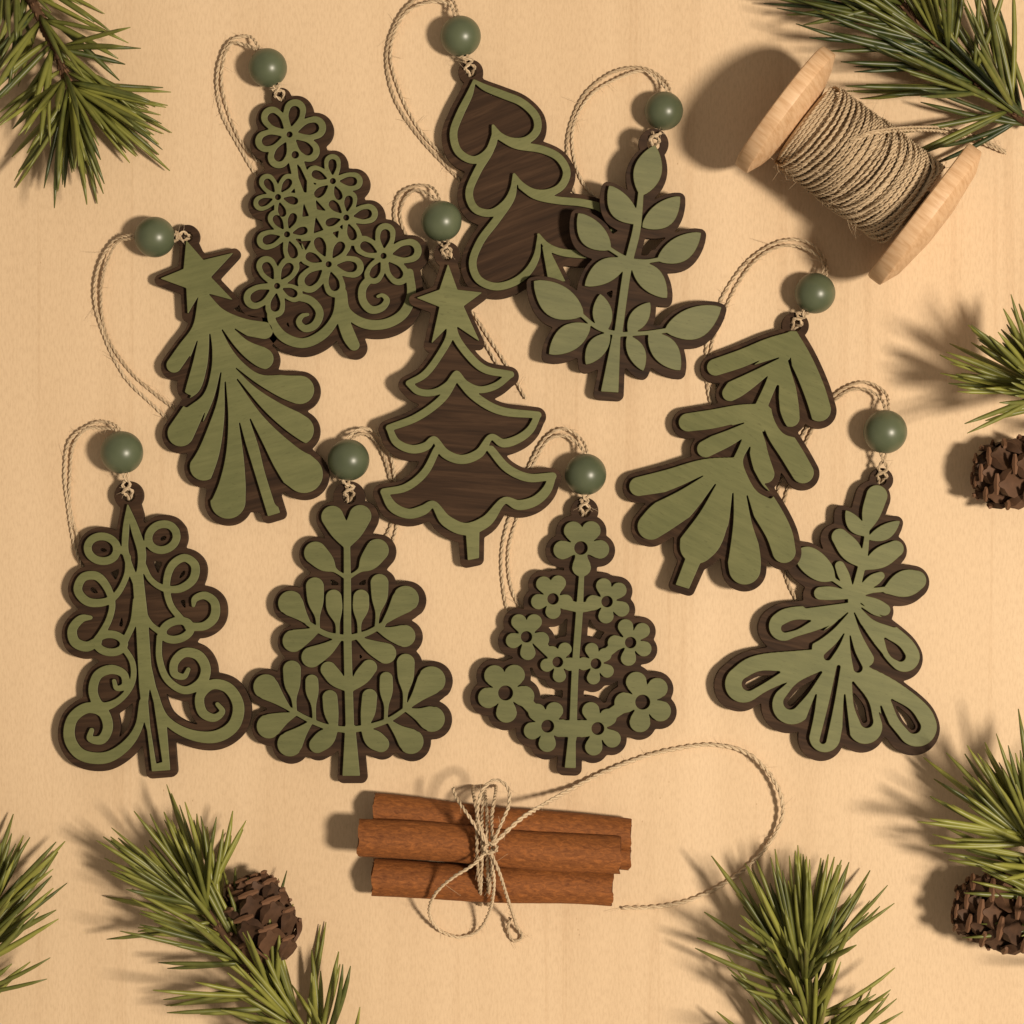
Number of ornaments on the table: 10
